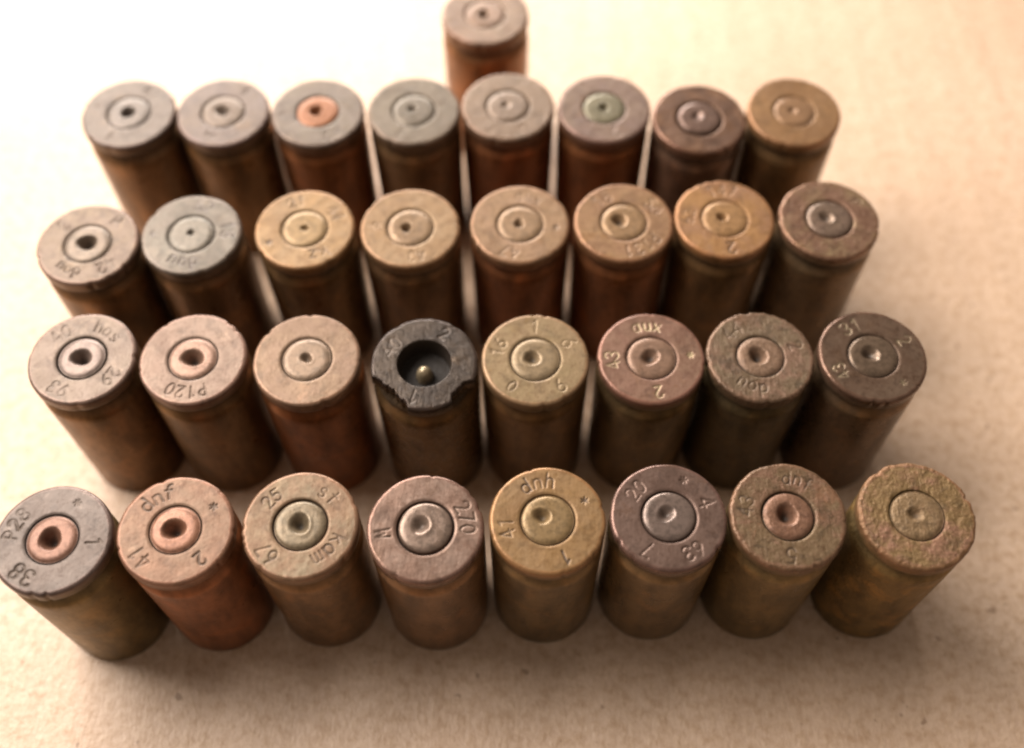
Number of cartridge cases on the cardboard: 33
